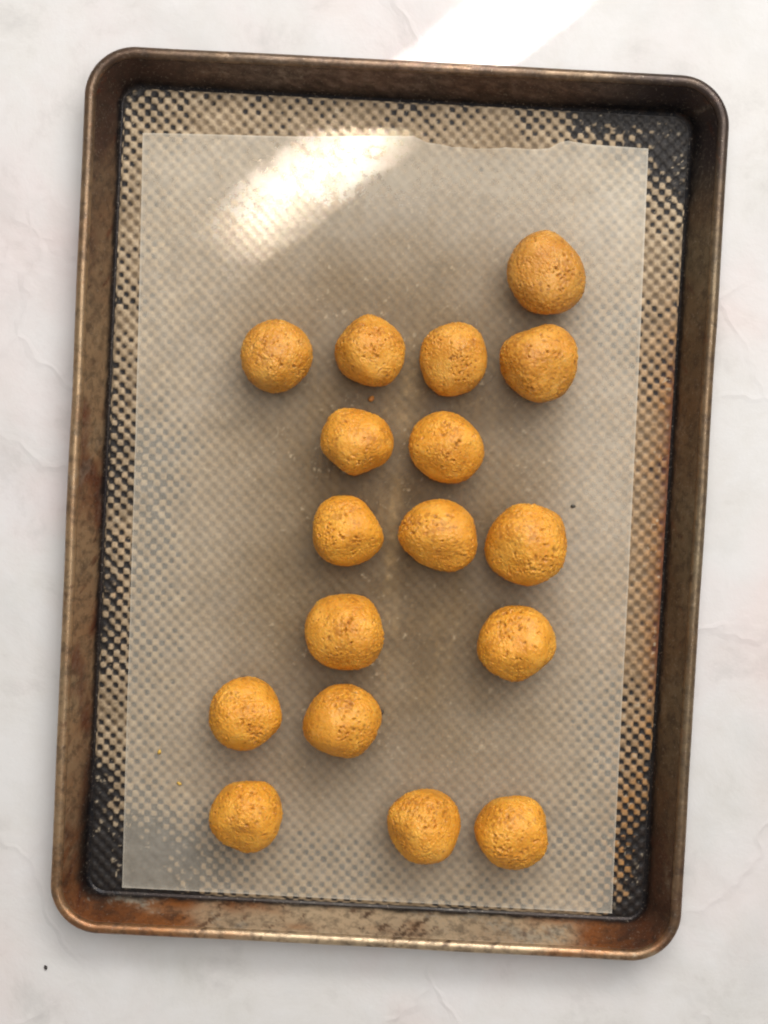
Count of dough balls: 17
